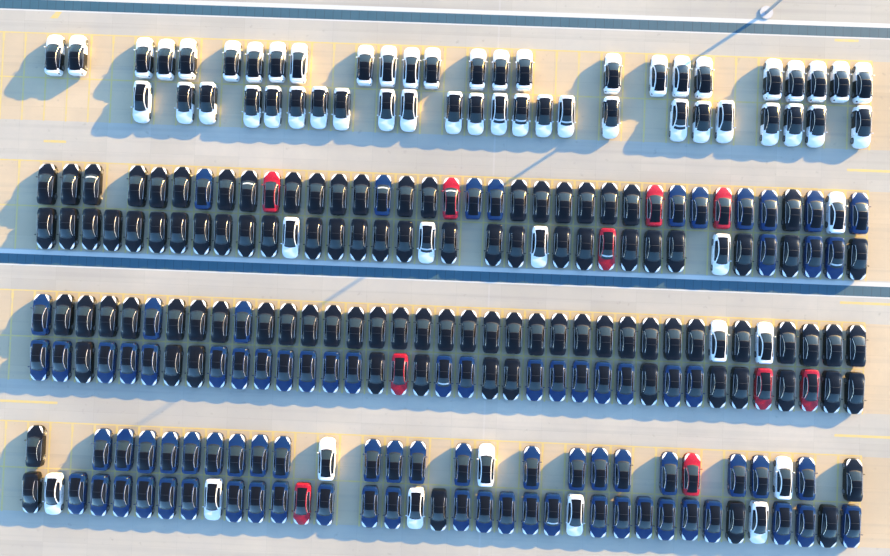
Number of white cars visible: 64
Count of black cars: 99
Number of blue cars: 84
